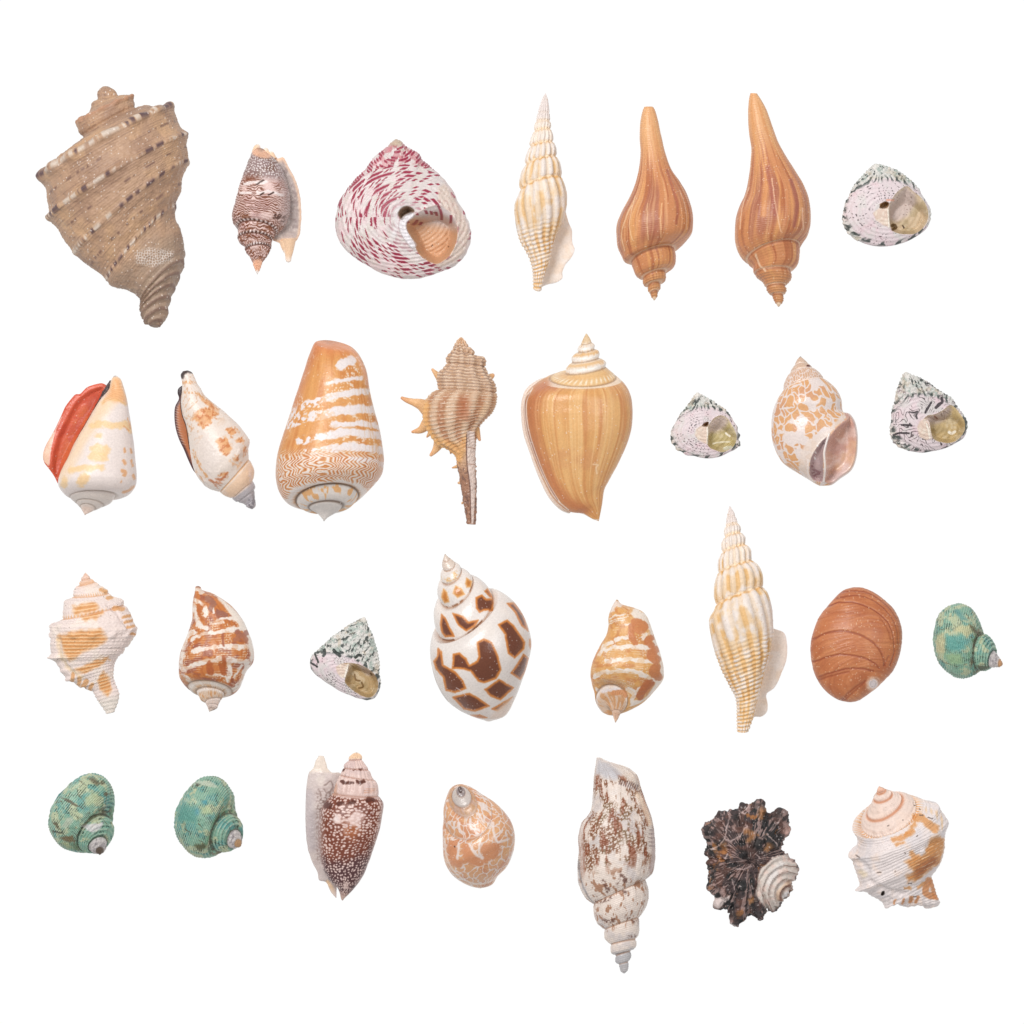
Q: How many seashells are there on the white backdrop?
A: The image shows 30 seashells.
